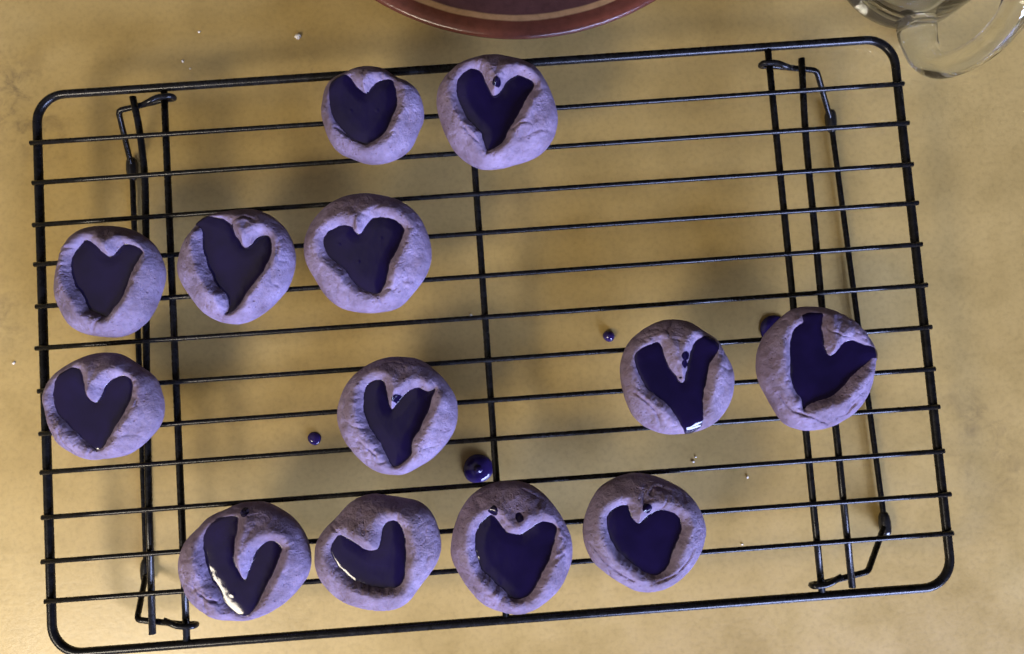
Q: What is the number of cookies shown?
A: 13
